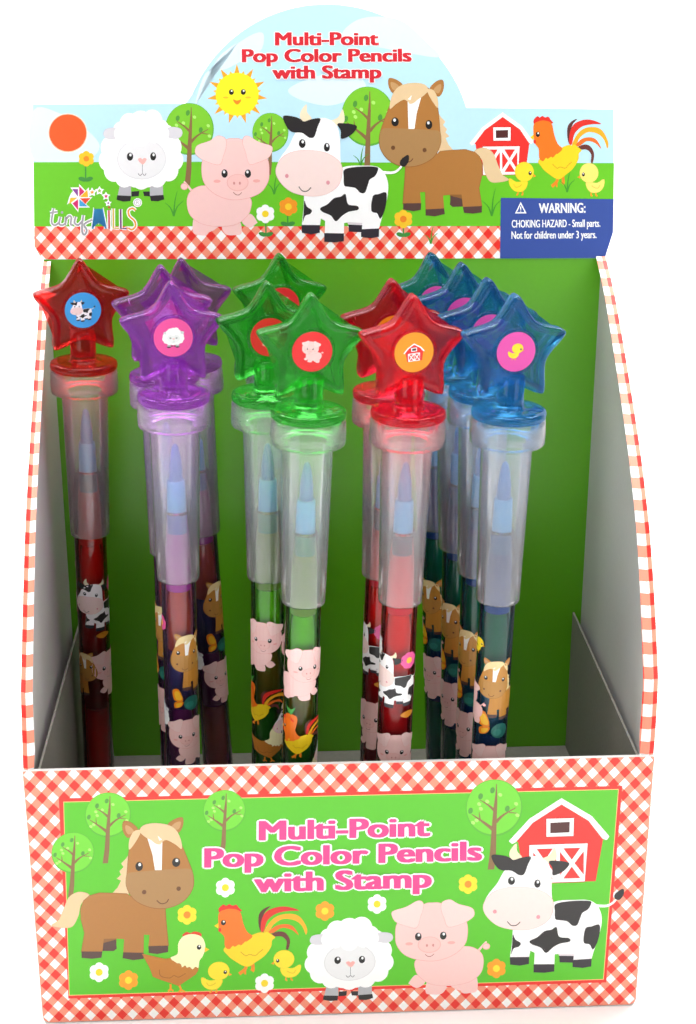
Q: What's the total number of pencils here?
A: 13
